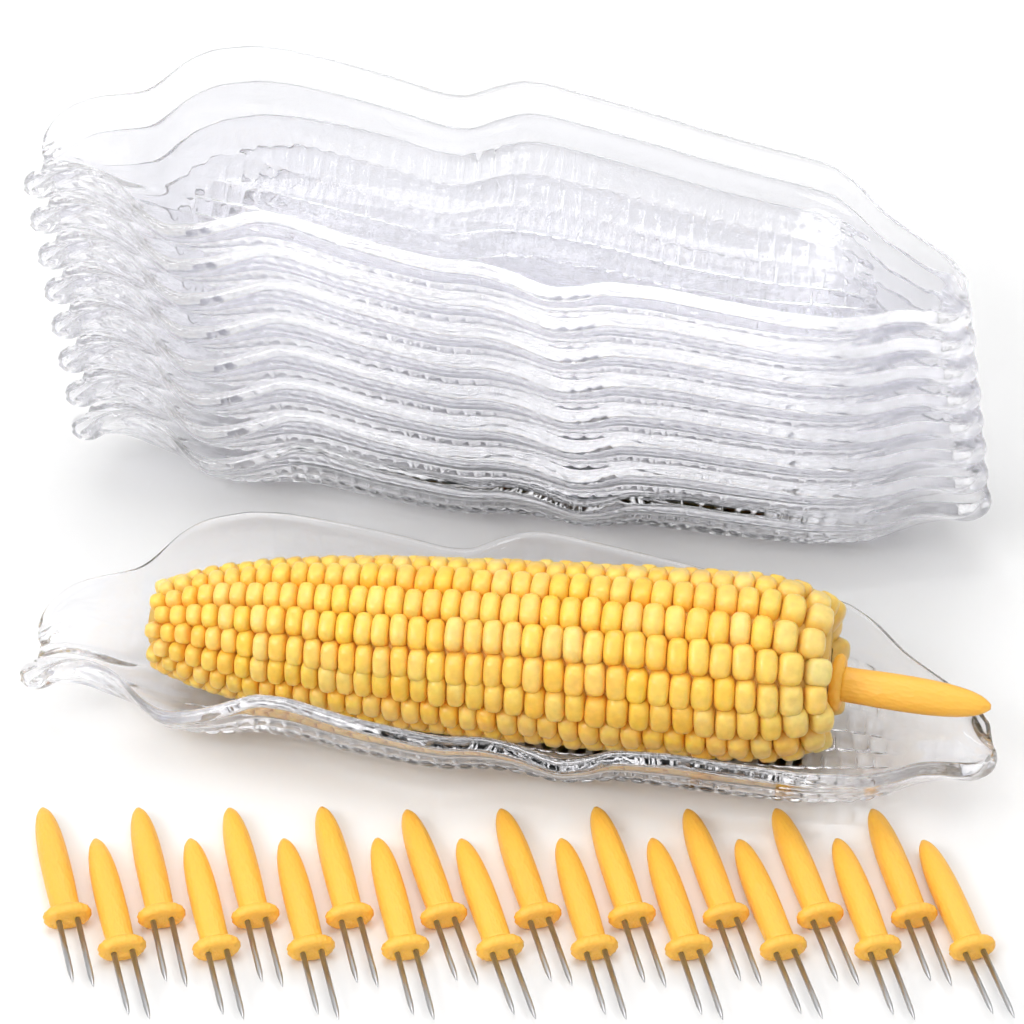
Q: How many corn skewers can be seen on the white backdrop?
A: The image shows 21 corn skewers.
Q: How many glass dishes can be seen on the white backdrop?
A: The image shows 9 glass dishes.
